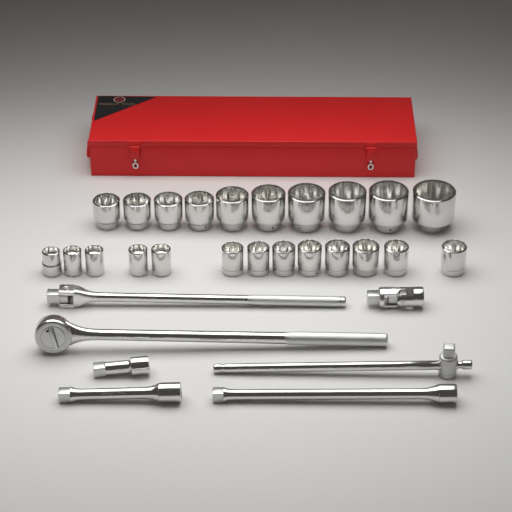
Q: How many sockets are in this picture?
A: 23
